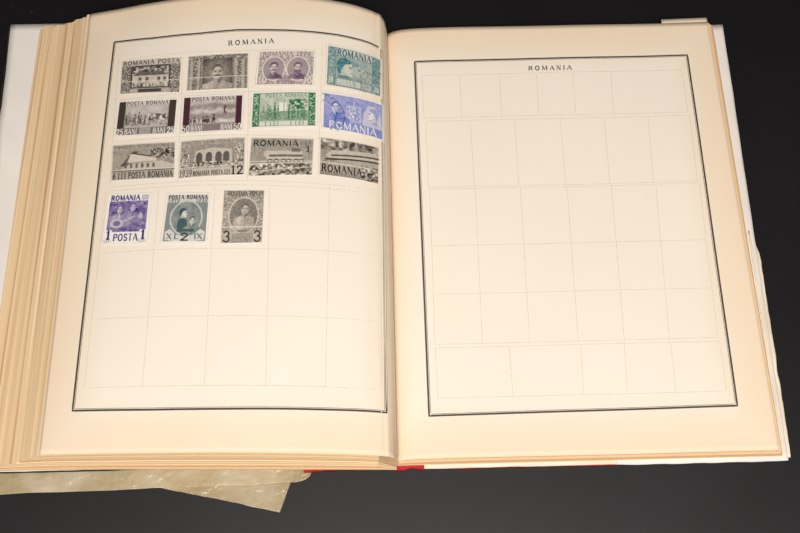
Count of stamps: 15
